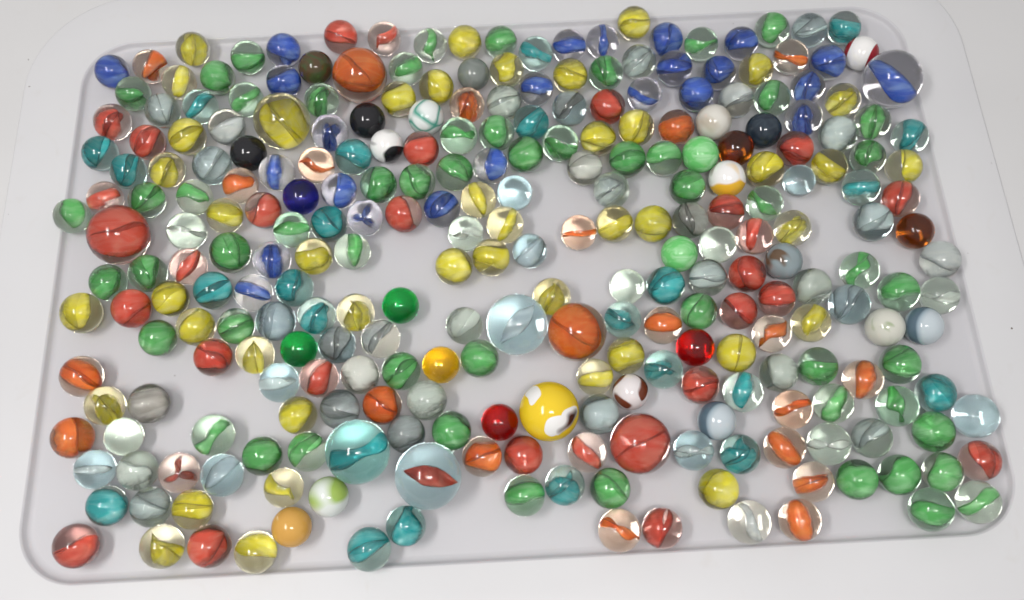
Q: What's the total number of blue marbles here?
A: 25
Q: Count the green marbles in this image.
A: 60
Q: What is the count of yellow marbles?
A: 45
